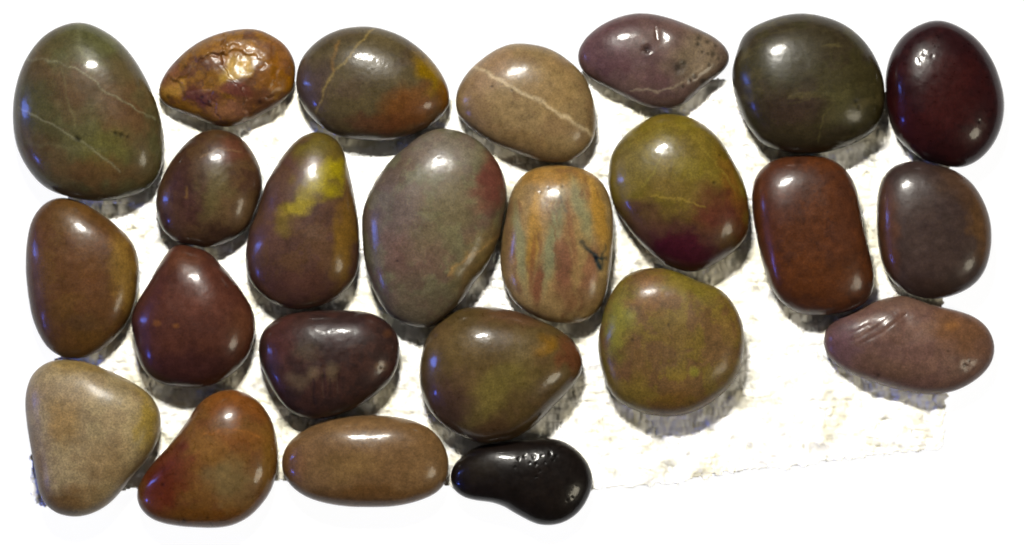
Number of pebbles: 24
